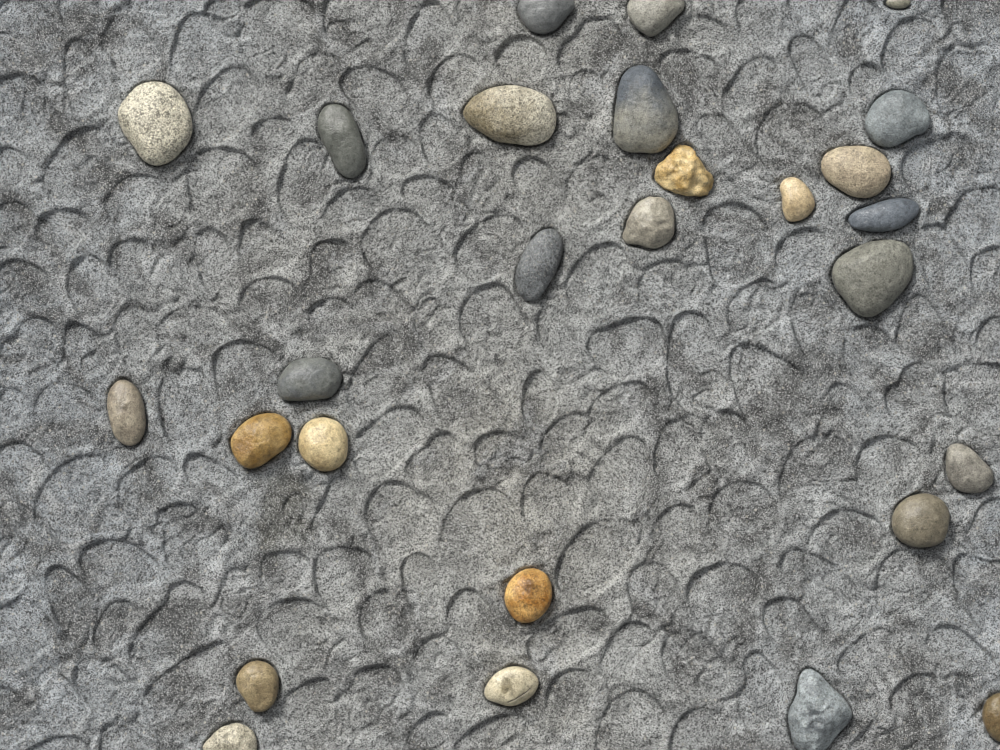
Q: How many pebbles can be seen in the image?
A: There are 27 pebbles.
